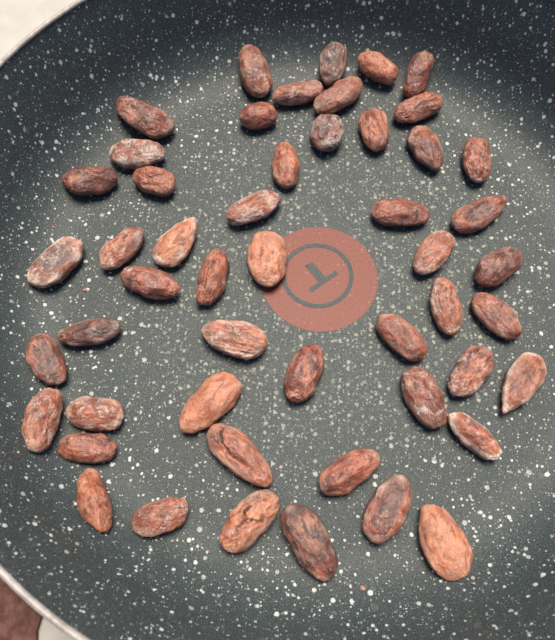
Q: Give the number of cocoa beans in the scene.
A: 51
